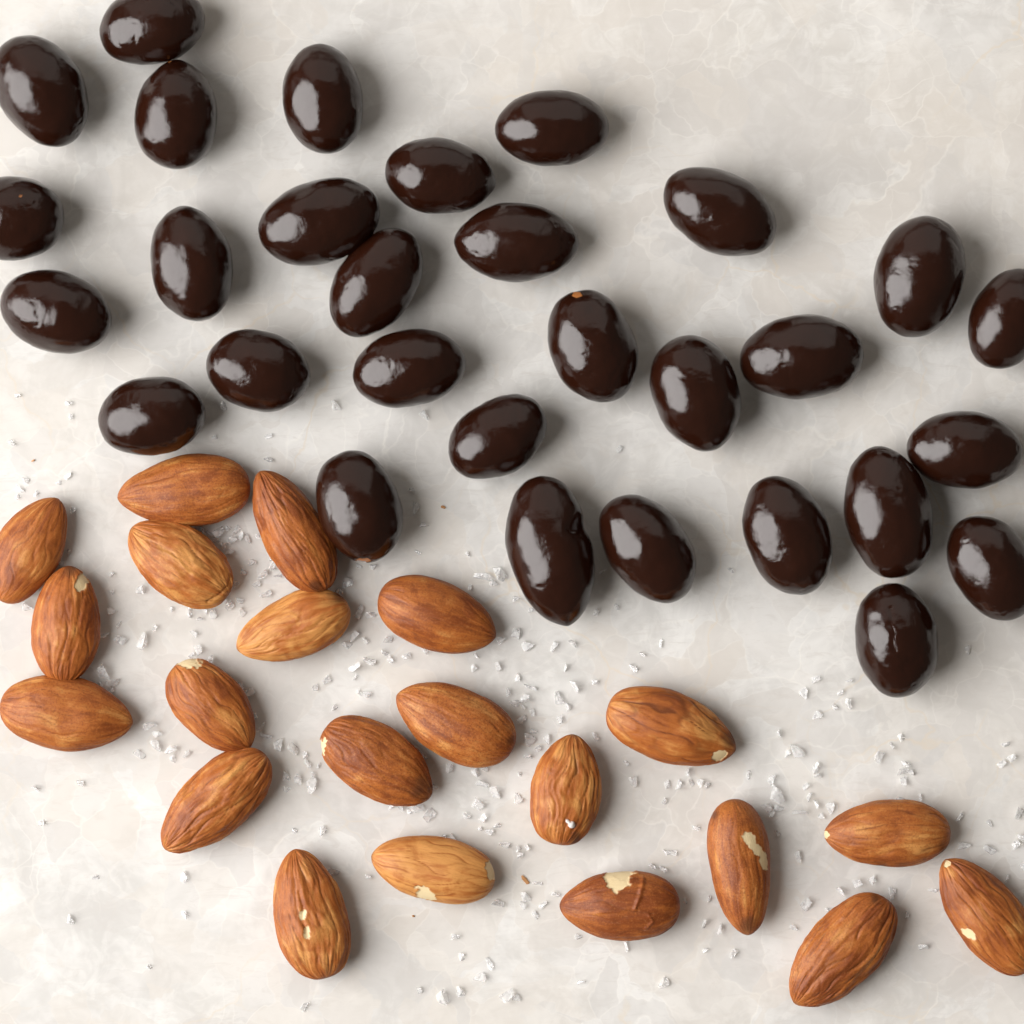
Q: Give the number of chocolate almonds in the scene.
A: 30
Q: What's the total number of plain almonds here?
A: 21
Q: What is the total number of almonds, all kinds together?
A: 51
